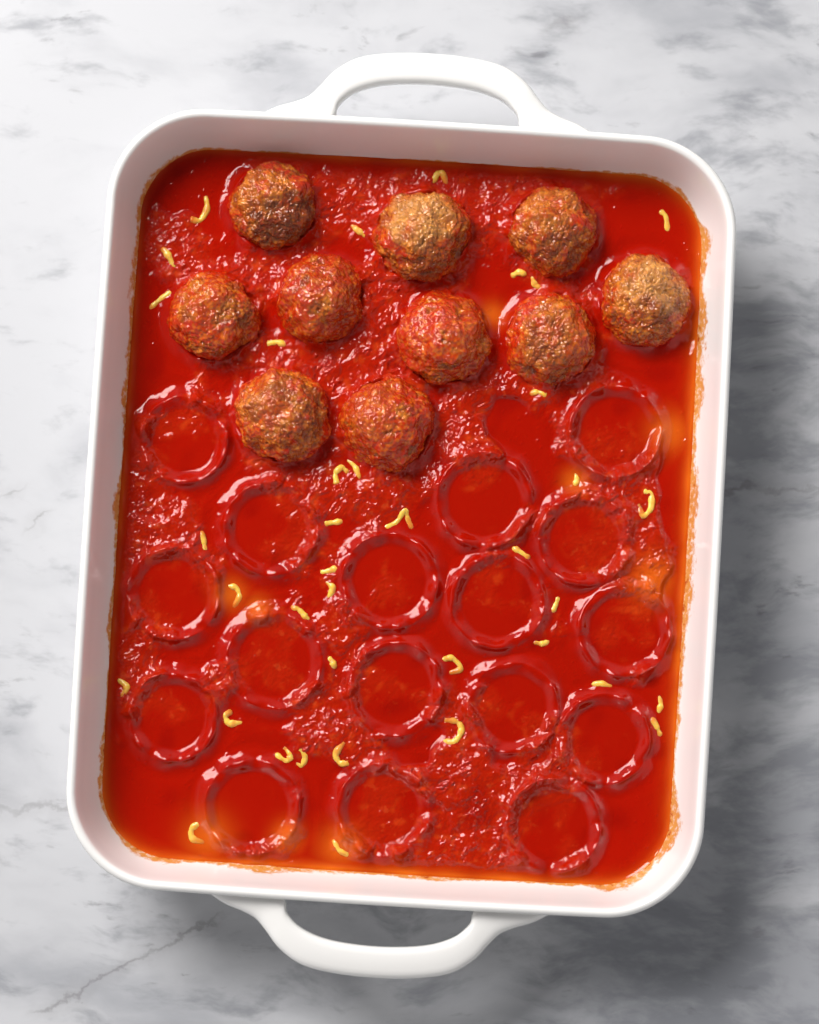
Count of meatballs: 10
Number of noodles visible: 37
